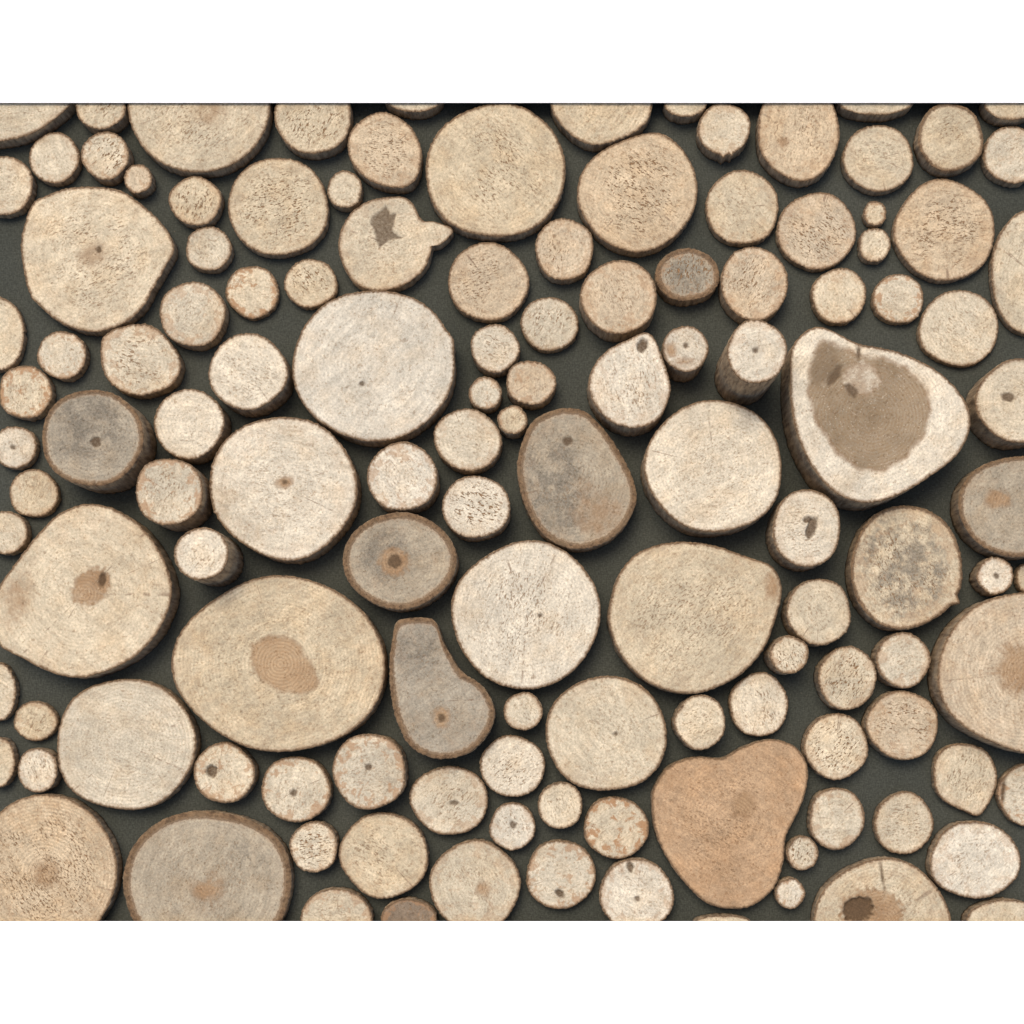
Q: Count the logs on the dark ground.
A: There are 128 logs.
